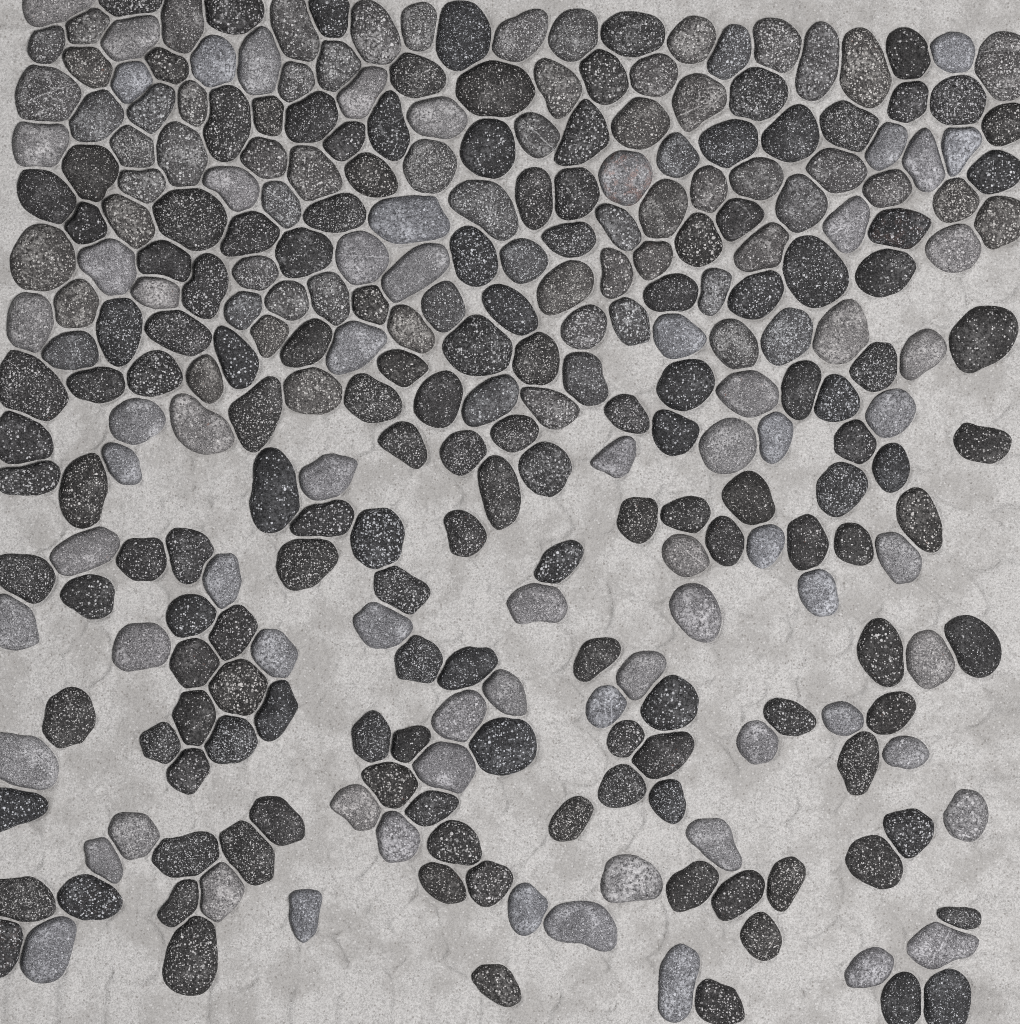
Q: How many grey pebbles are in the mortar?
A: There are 70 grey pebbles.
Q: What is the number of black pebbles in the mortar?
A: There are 150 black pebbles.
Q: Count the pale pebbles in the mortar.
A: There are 72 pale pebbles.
